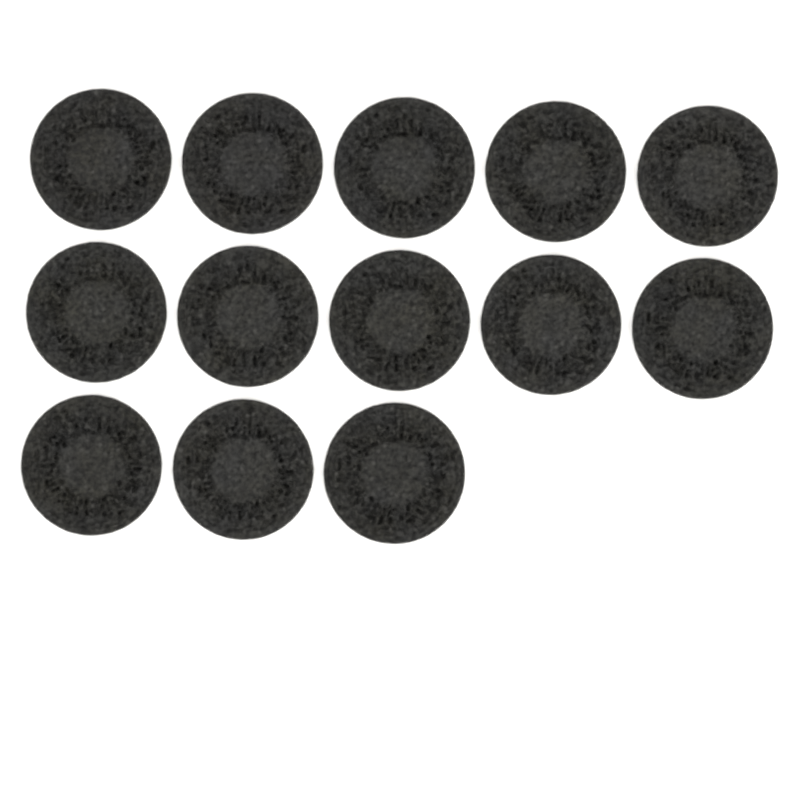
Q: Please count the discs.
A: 13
